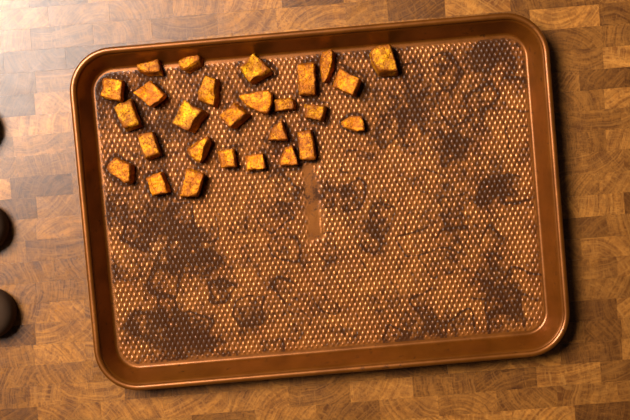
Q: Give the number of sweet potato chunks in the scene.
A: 27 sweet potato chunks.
